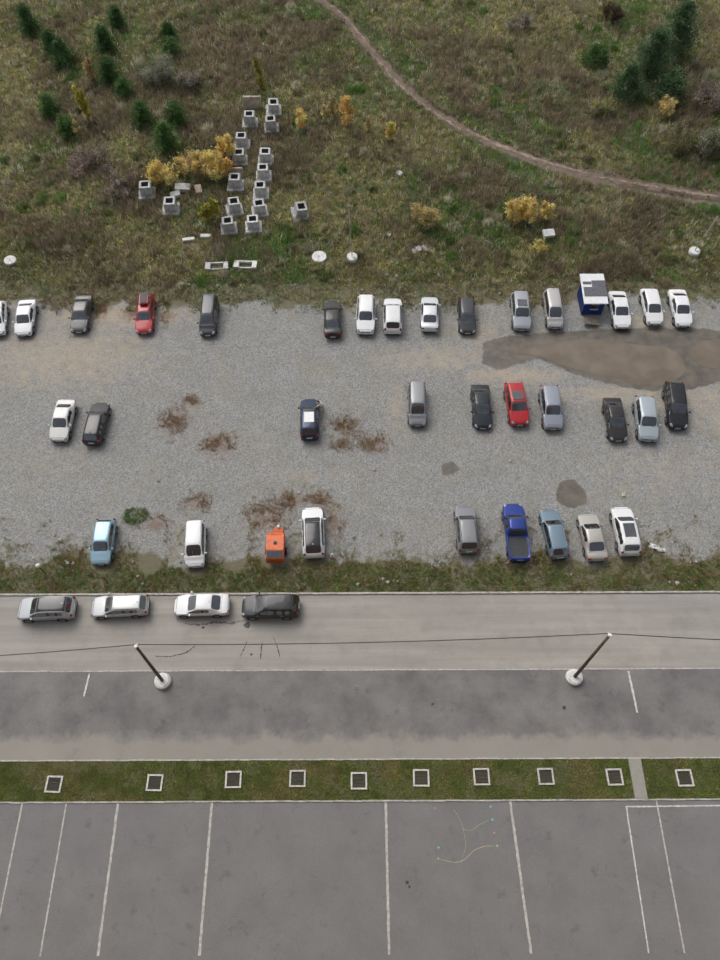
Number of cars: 37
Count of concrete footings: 16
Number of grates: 10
